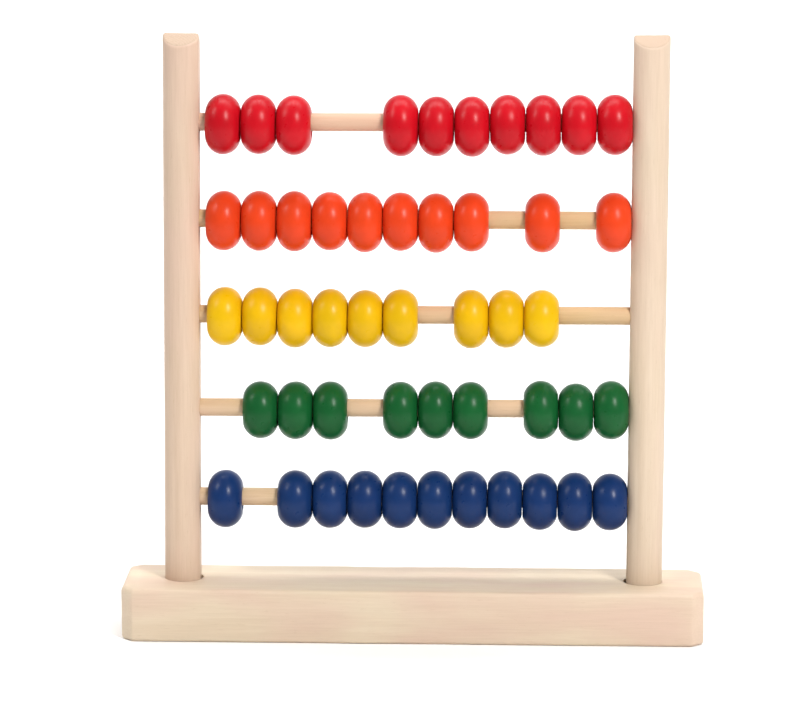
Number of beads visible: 49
